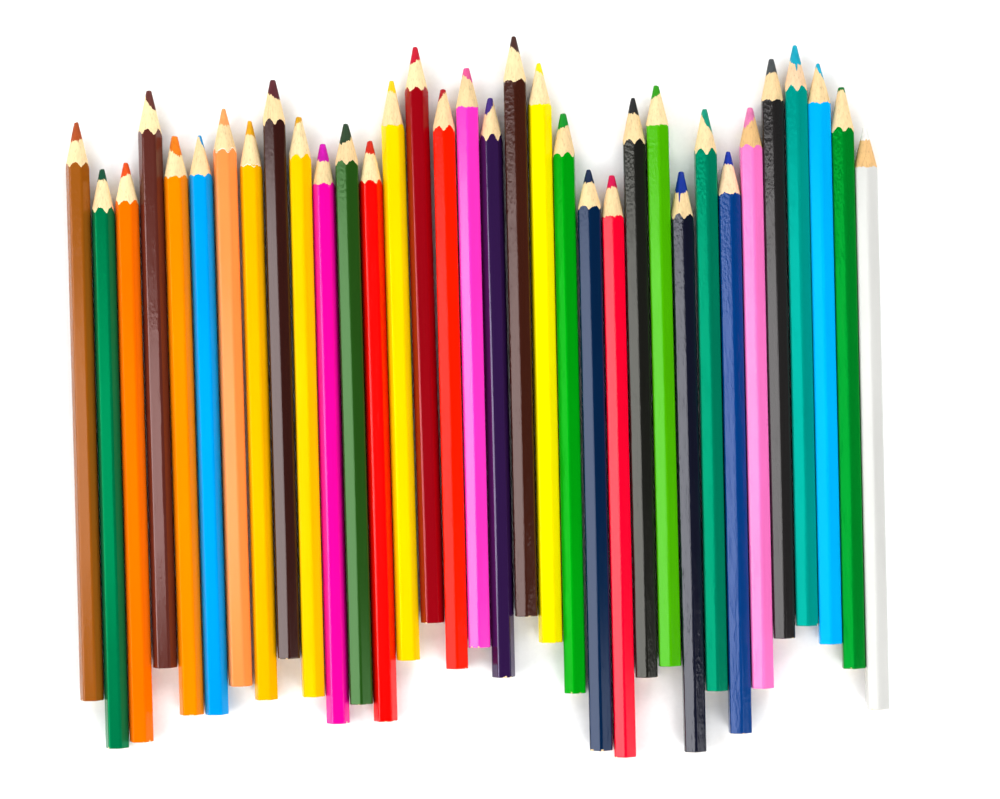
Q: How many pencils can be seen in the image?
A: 34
